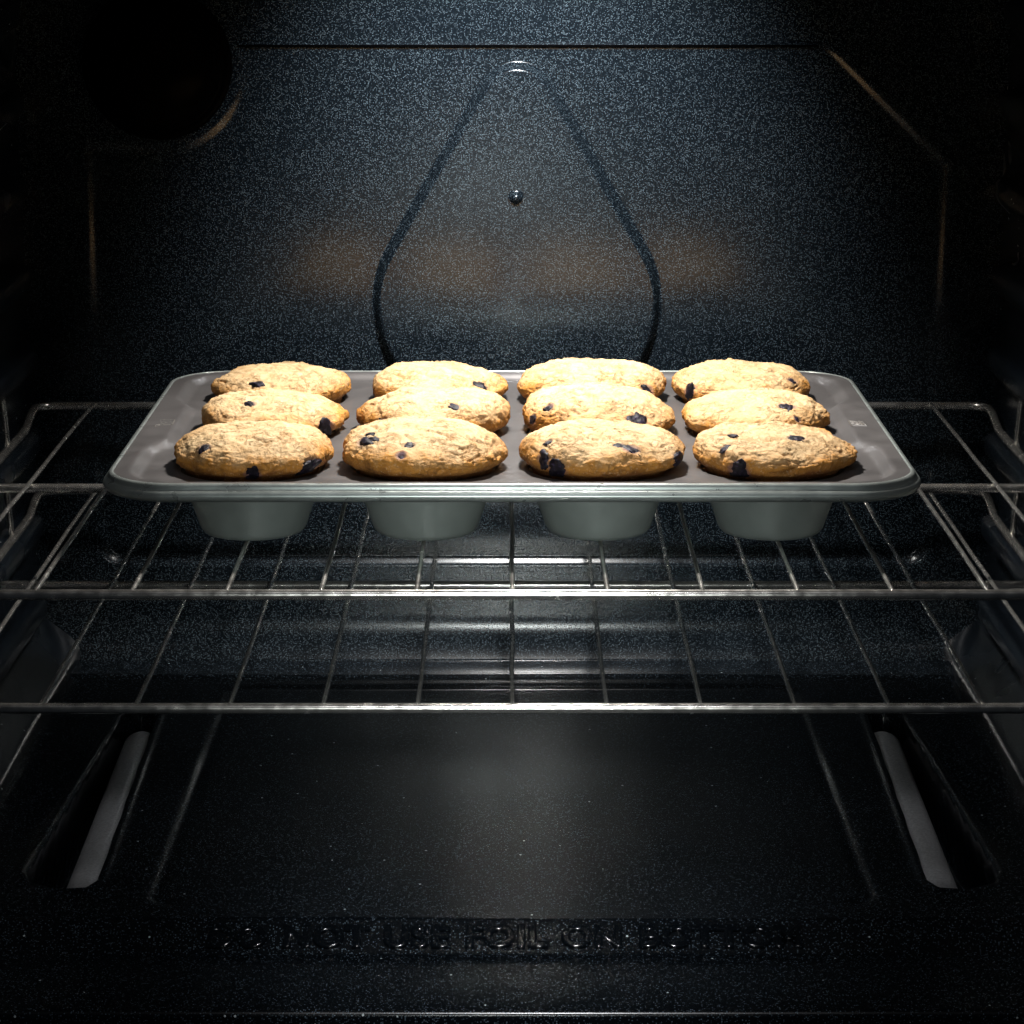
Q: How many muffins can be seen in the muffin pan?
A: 12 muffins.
